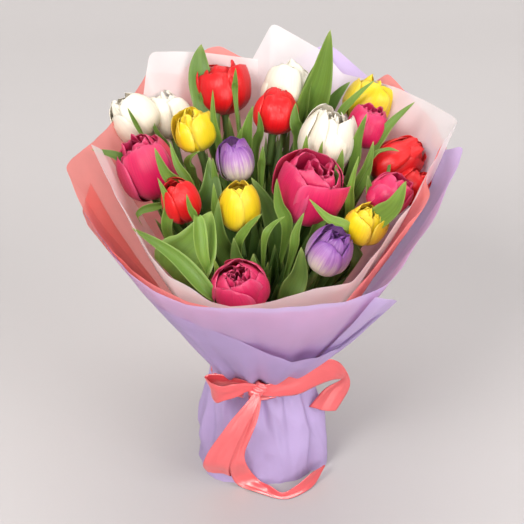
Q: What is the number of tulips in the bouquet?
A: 20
